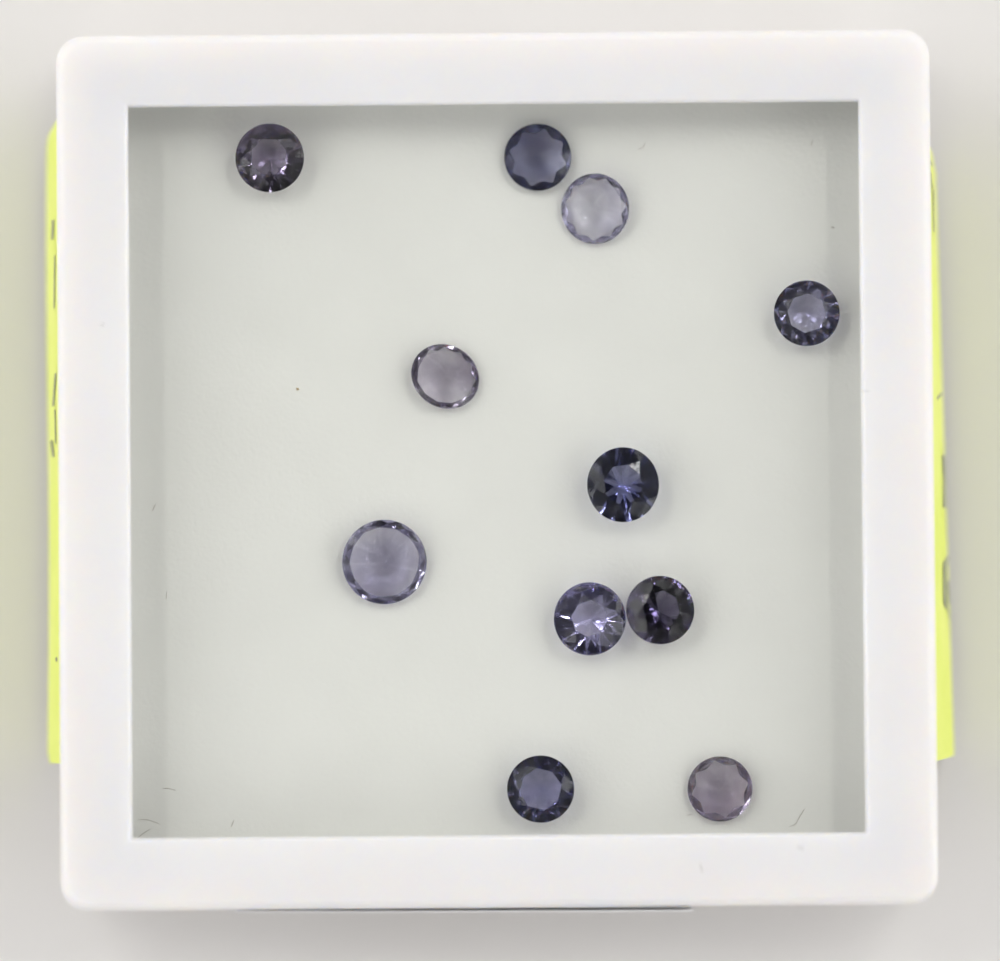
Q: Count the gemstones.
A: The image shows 11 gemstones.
